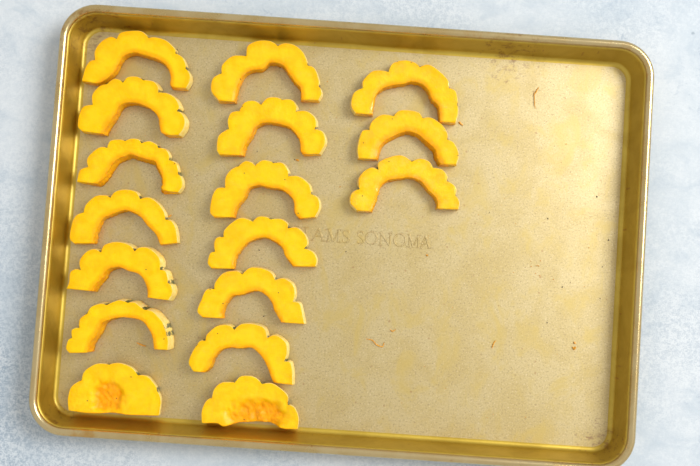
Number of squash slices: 17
